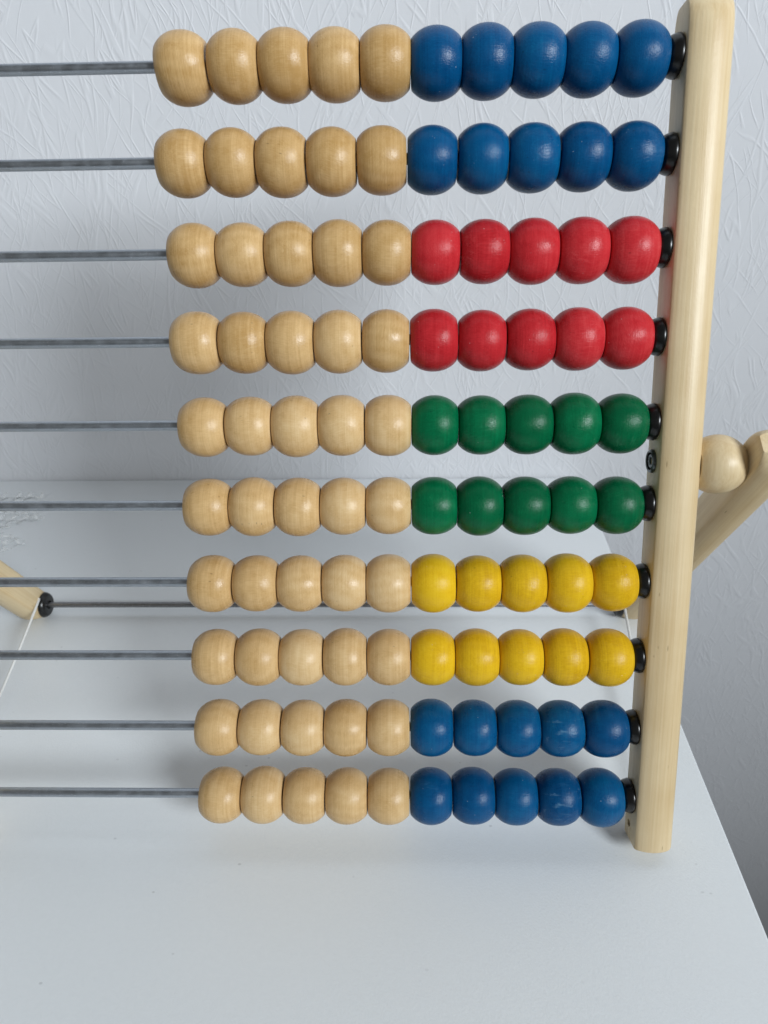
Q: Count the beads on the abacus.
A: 100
